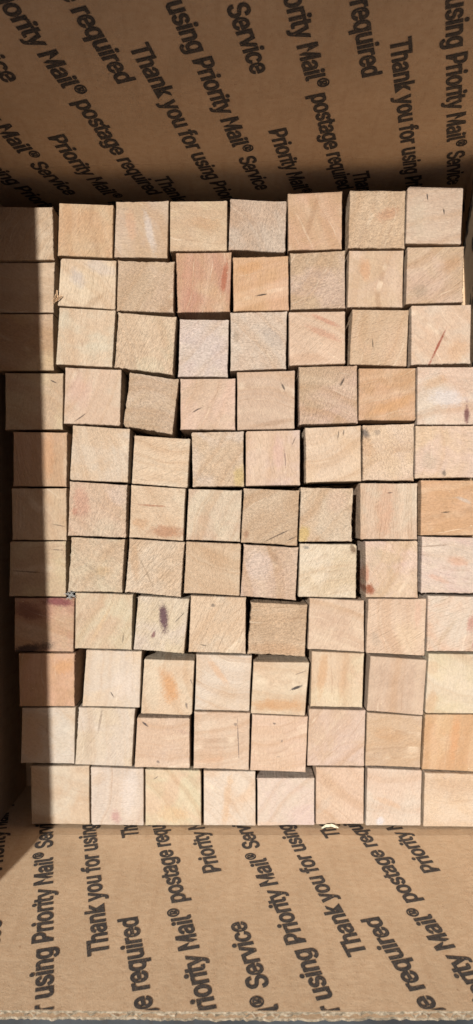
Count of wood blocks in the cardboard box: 88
